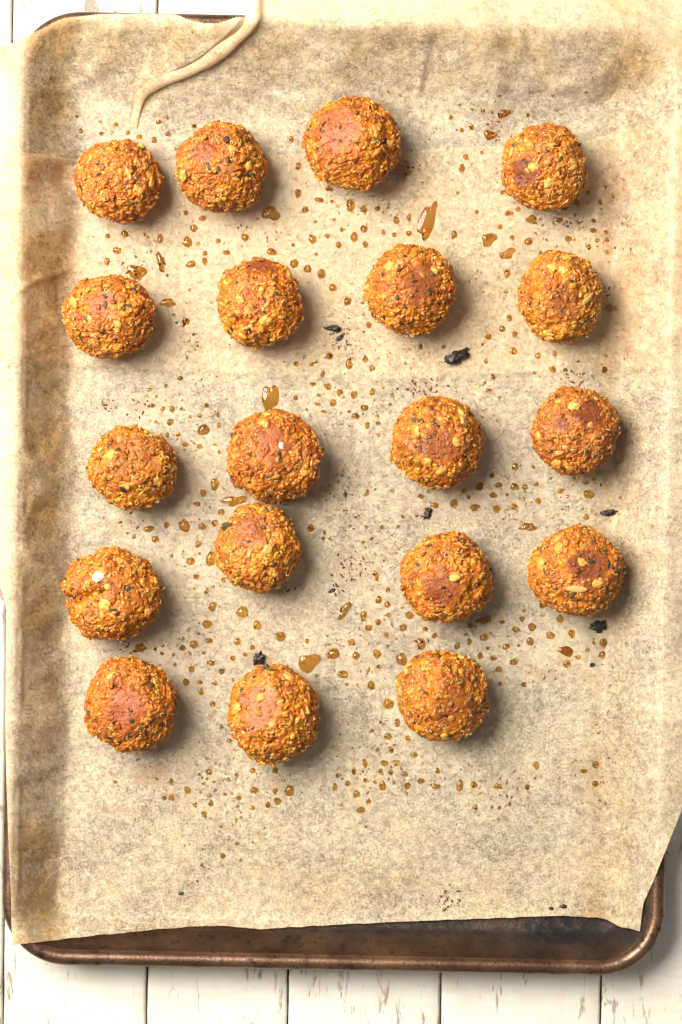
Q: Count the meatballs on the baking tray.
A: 19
